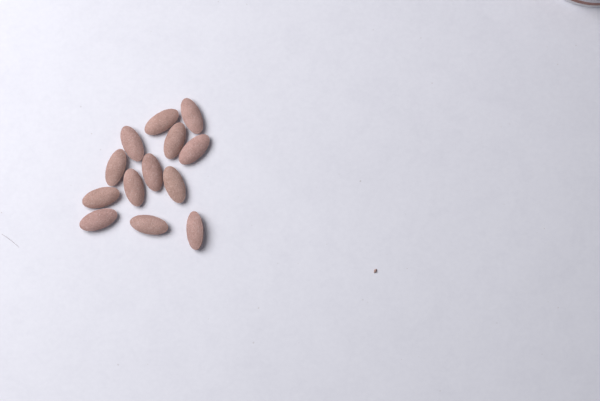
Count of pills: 13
